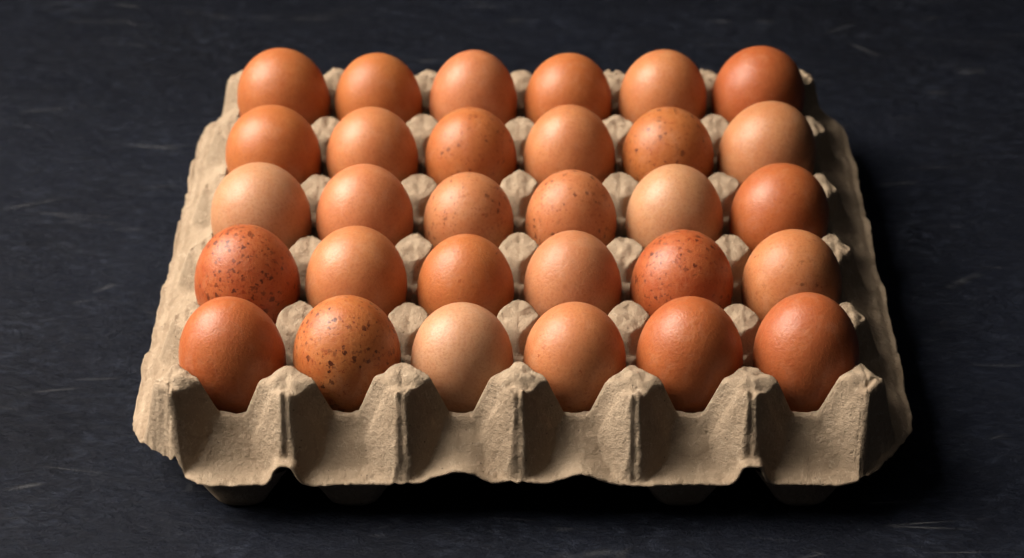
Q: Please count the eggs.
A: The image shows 30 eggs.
